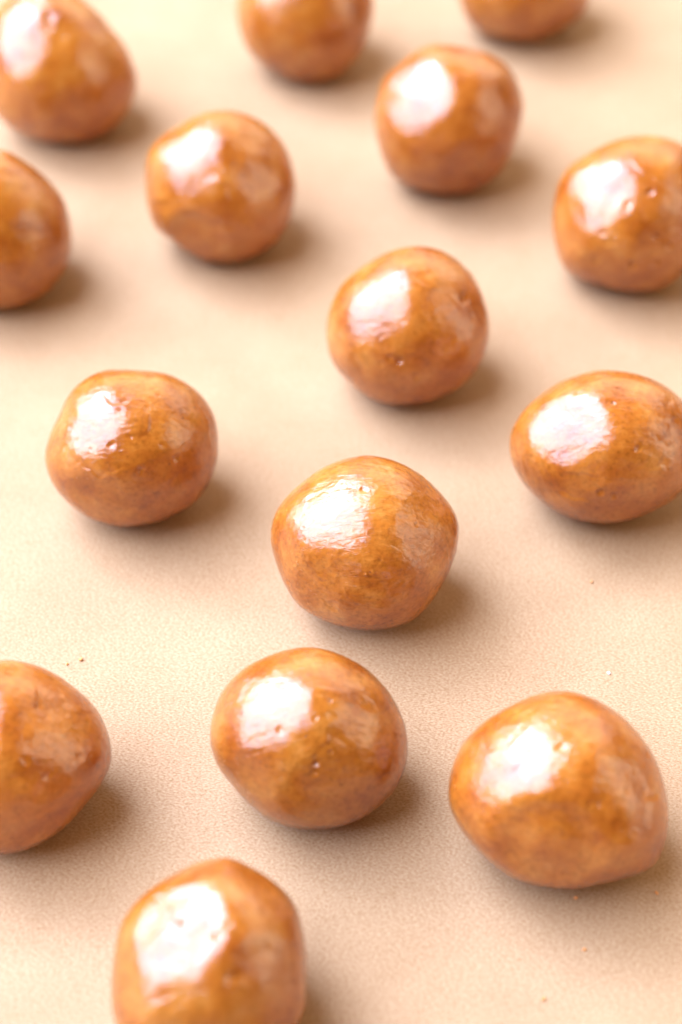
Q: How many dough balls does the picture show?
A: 15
